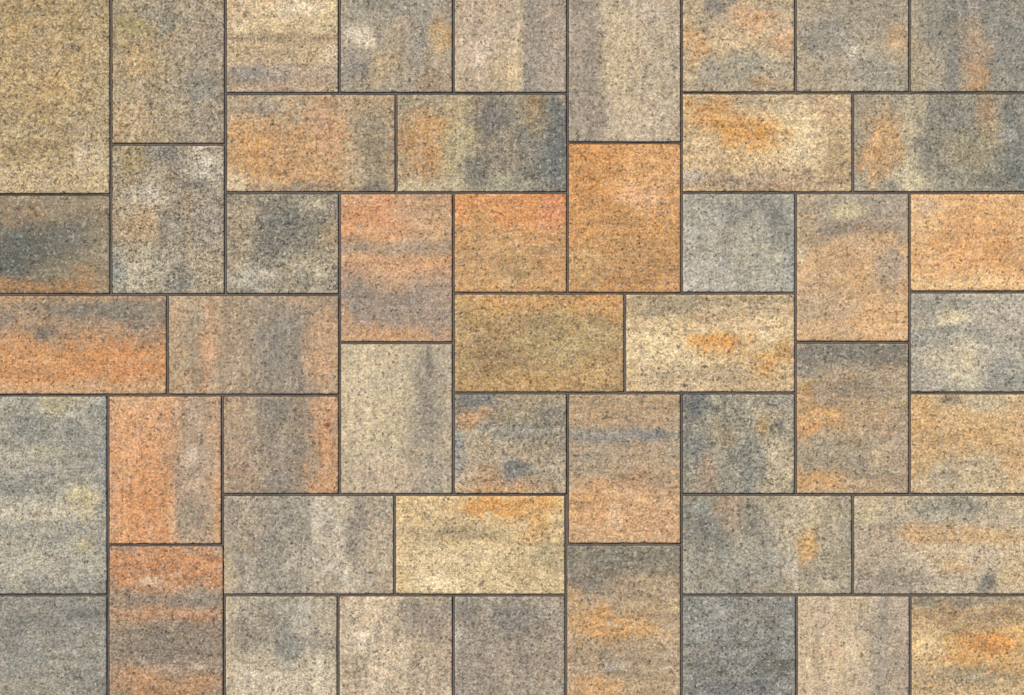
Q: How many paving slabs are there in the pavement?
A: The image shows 49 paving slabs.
